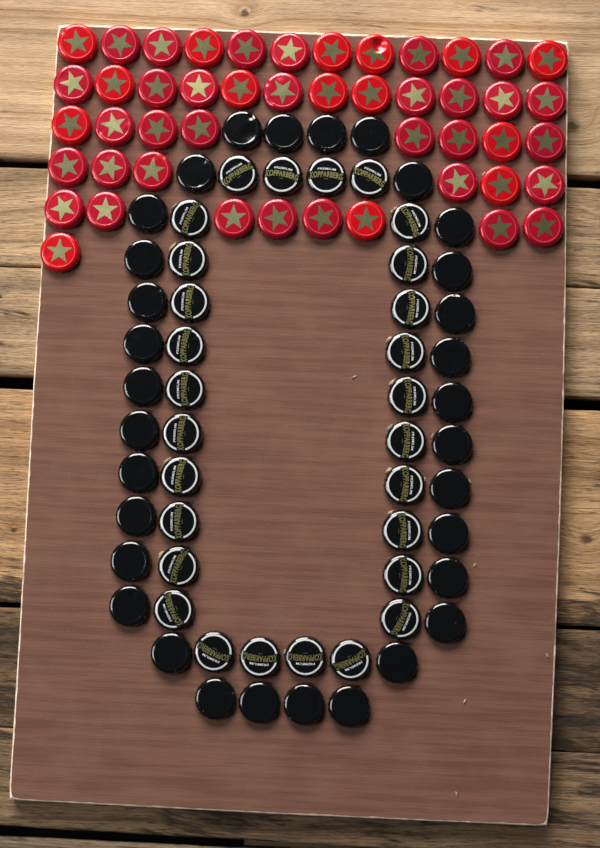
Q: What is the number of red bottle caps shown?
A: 47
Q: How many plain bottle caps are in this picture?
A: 32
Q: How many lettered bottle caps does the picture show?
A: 28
